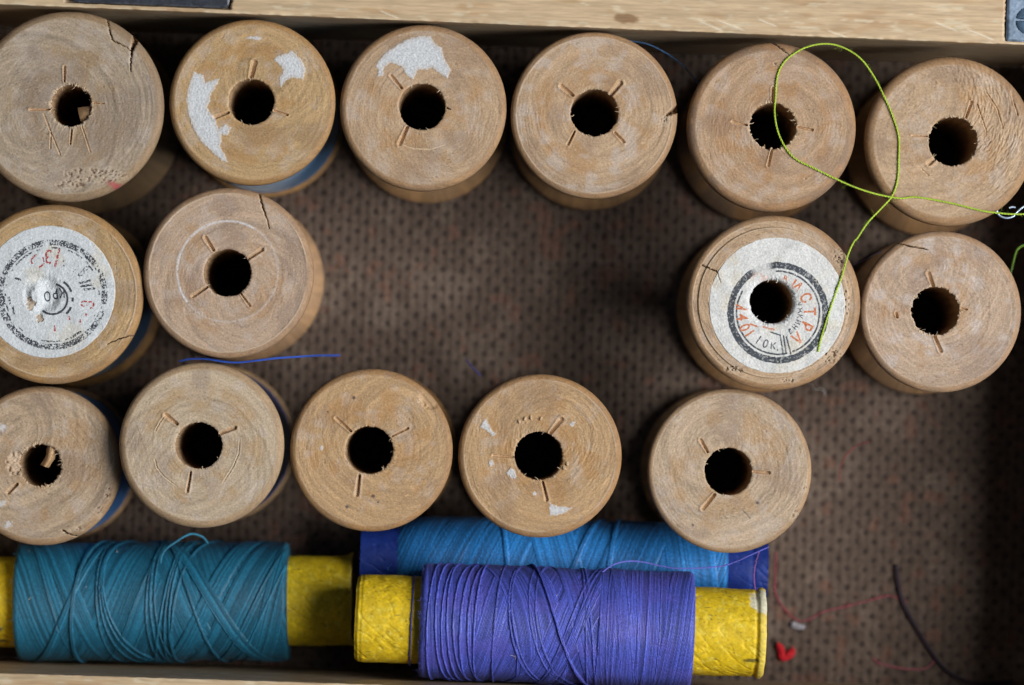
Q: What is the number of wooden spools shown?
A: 15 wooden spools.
